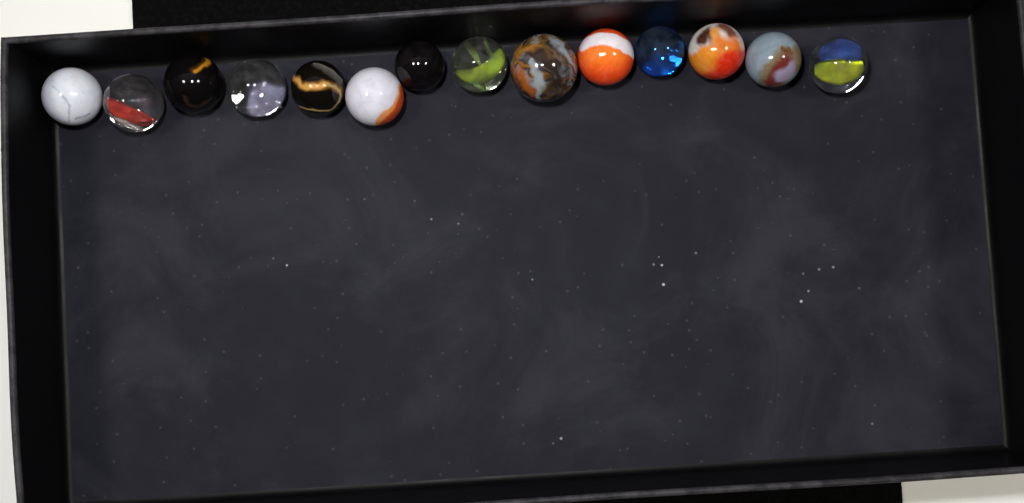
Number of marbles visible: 14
